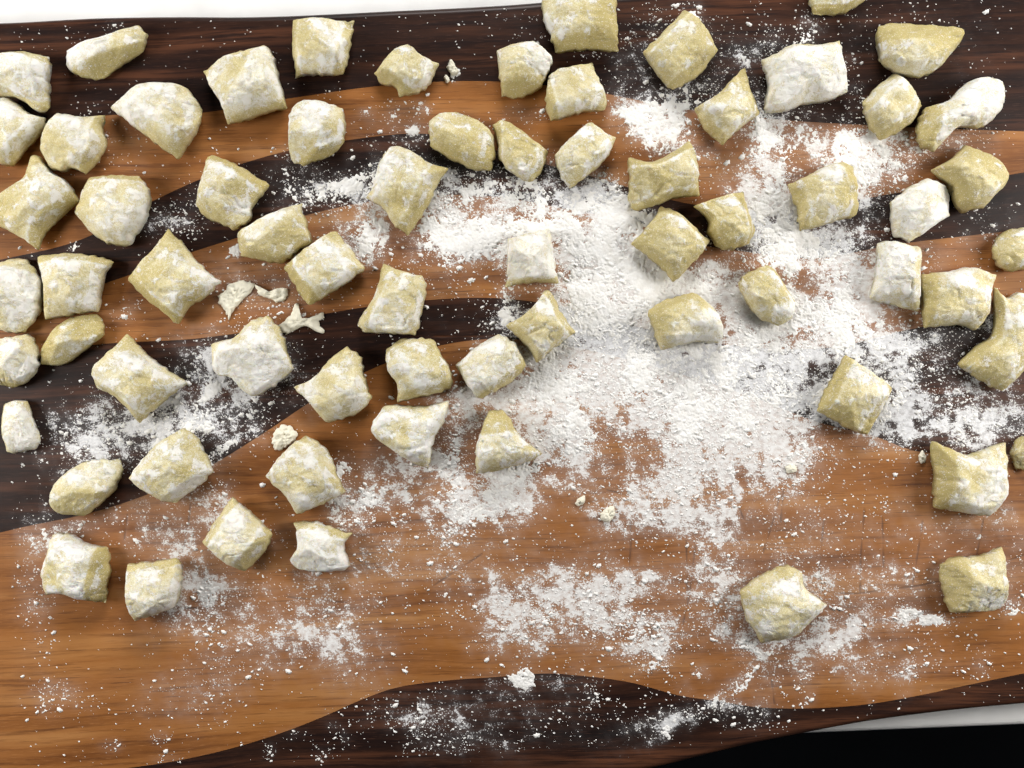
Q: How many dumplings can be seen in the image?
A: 68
